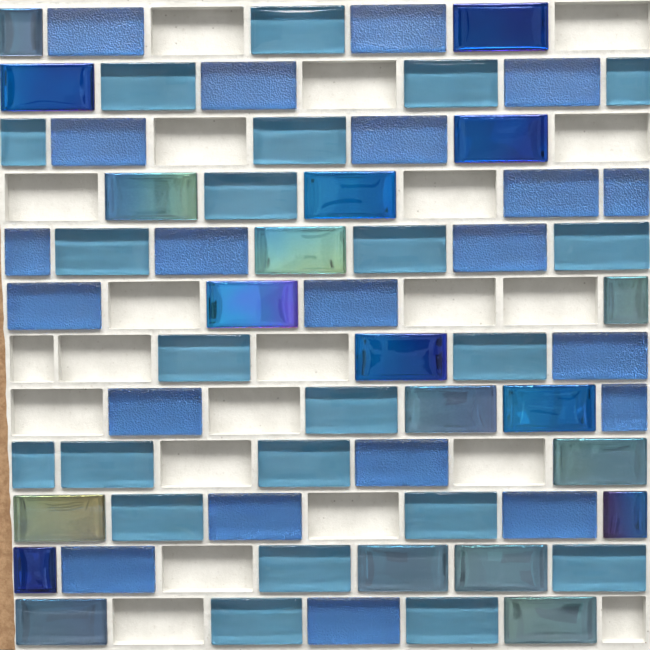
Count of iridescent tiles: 20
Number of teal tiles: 22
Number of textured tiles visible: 21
